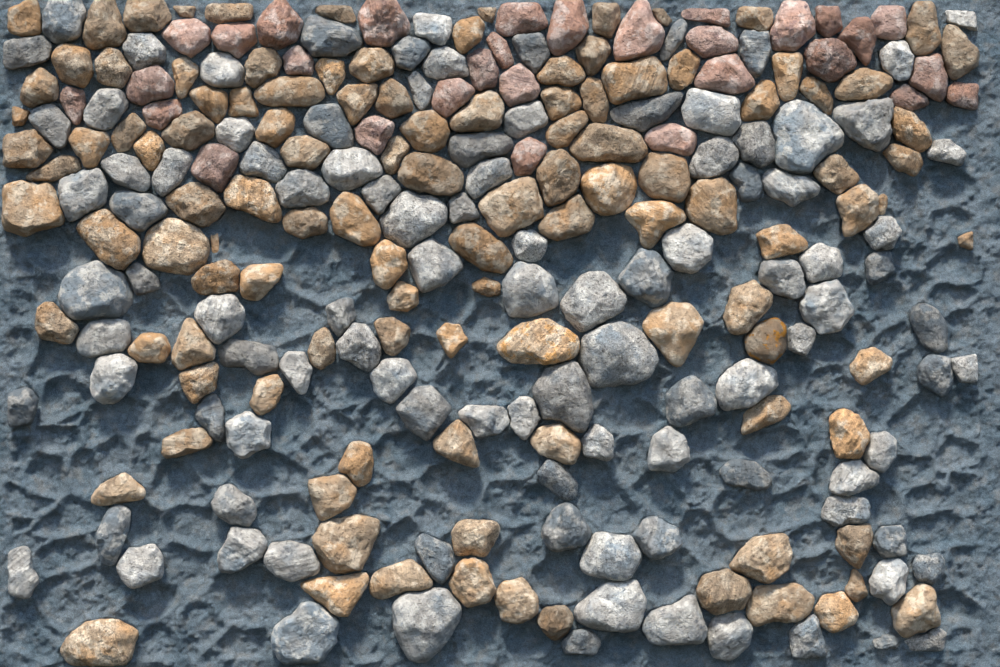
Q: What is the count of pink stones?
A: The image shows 30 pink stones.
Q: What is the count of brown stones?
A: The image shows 114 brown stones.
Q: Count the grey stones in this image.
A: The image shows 104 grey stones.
